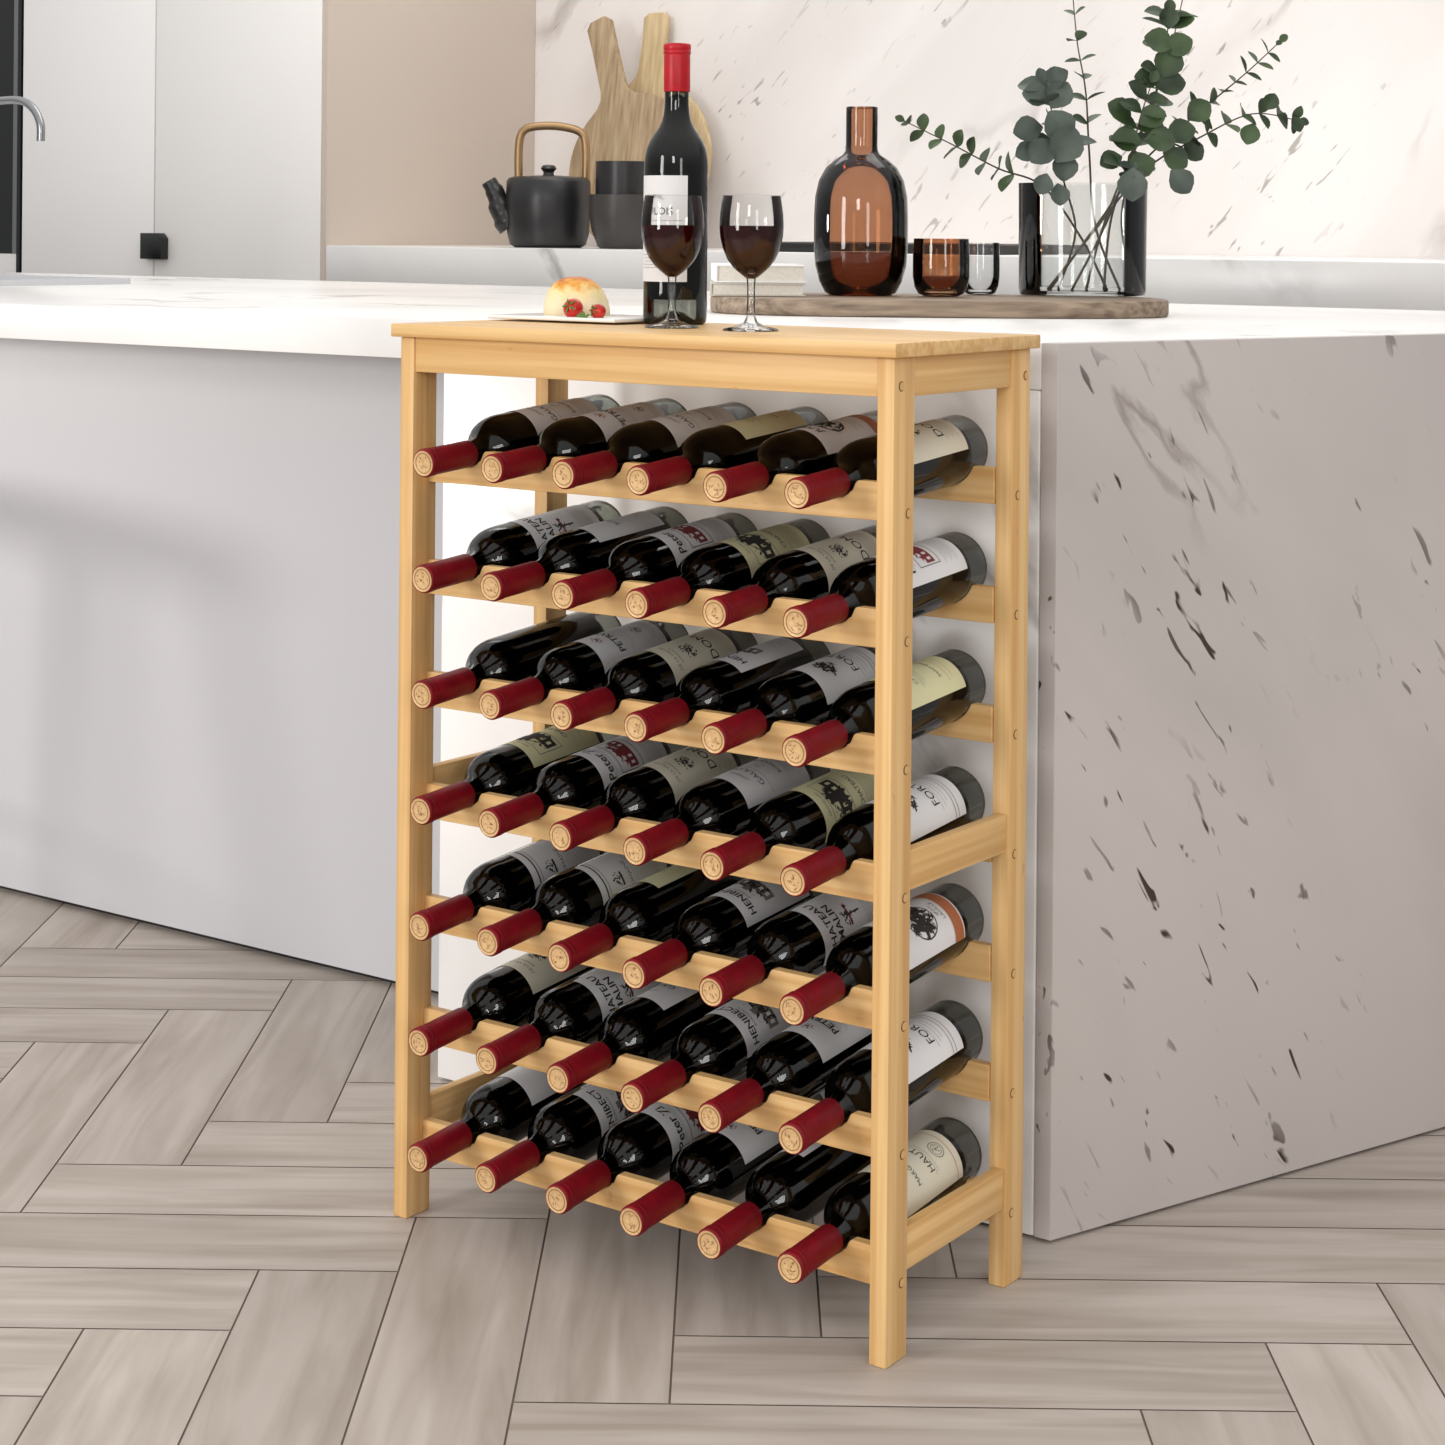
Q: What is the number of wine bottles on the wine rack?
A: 43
